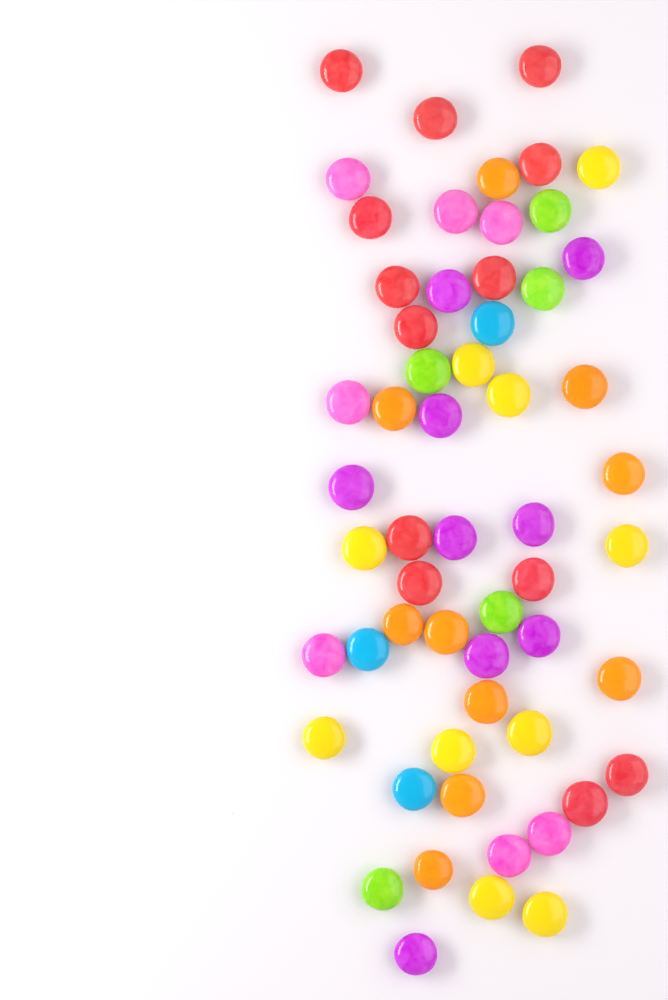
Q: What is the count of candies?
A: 57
